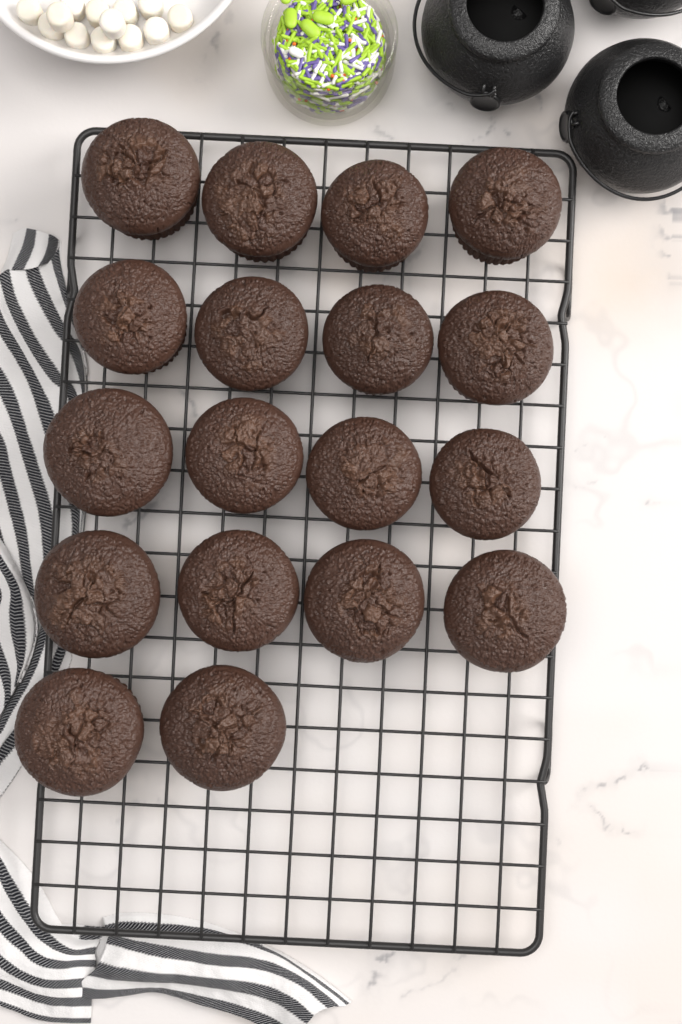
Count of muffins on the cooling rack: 18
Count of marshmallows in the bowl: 13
